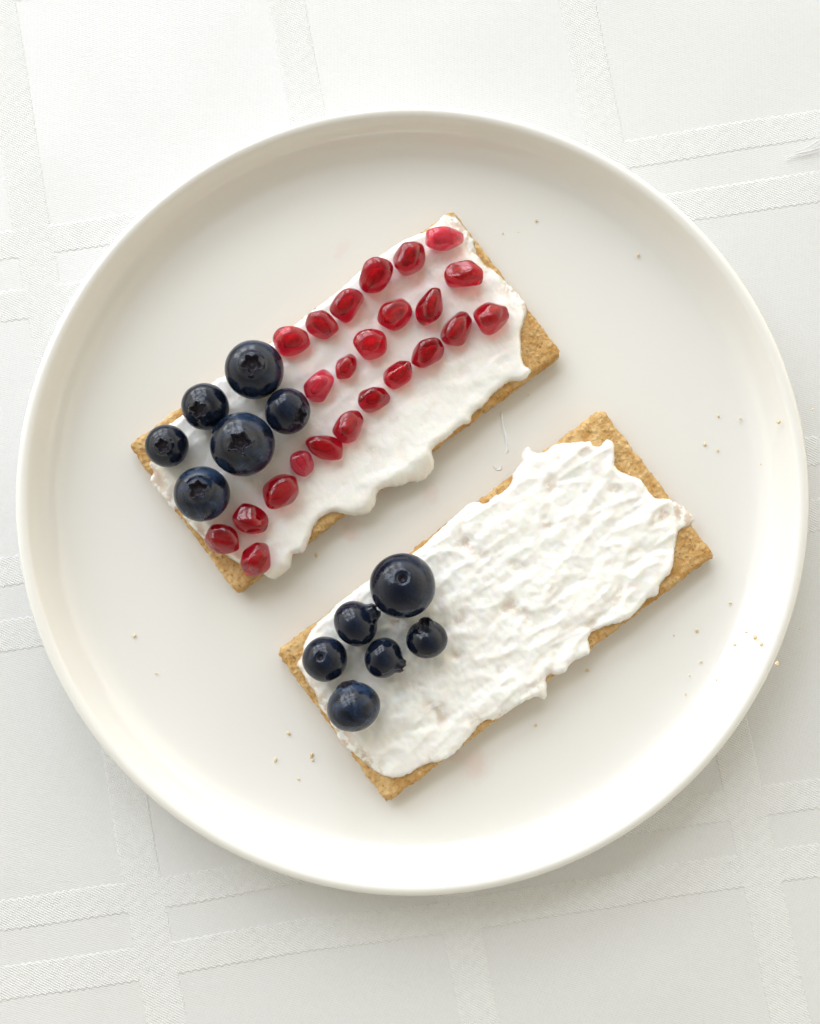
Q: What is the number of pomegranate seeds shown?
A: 24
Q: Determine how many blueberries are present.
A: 12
